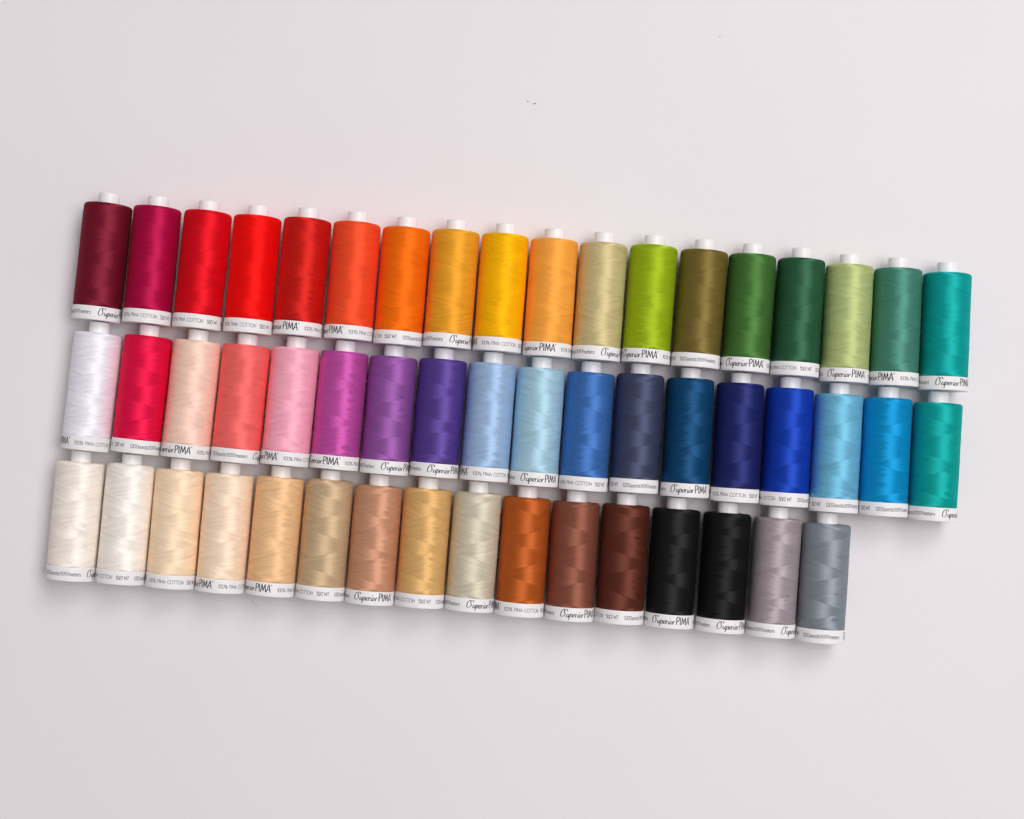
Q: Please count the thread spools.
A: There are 52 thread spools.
